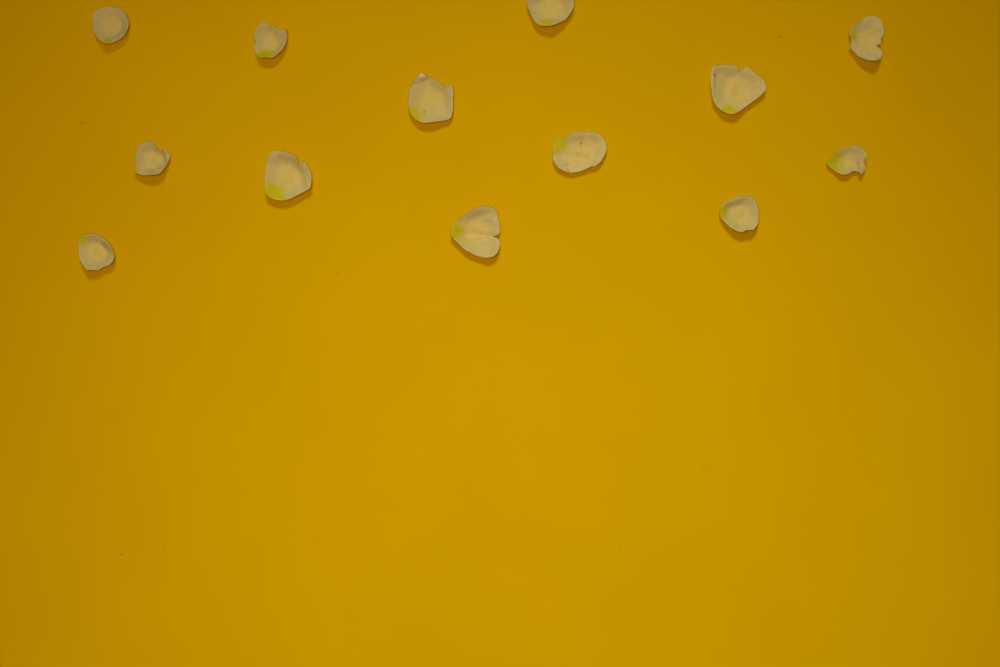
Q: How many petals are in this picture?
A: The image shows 13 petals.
